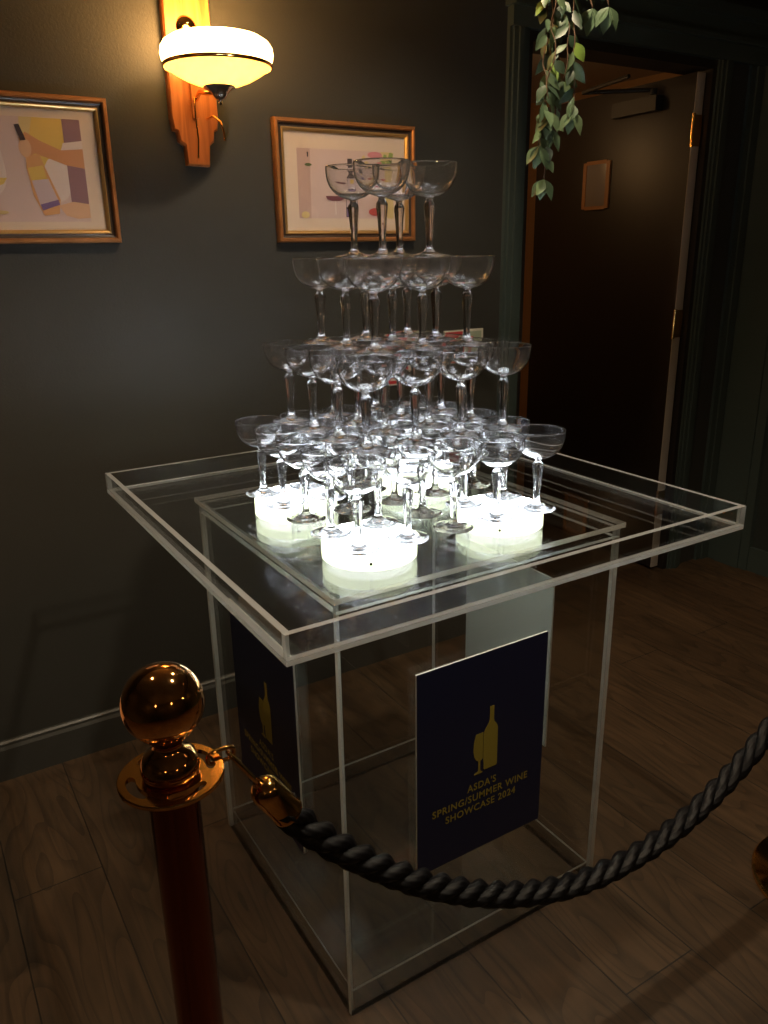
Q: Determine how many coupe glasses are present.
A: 54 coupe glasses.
